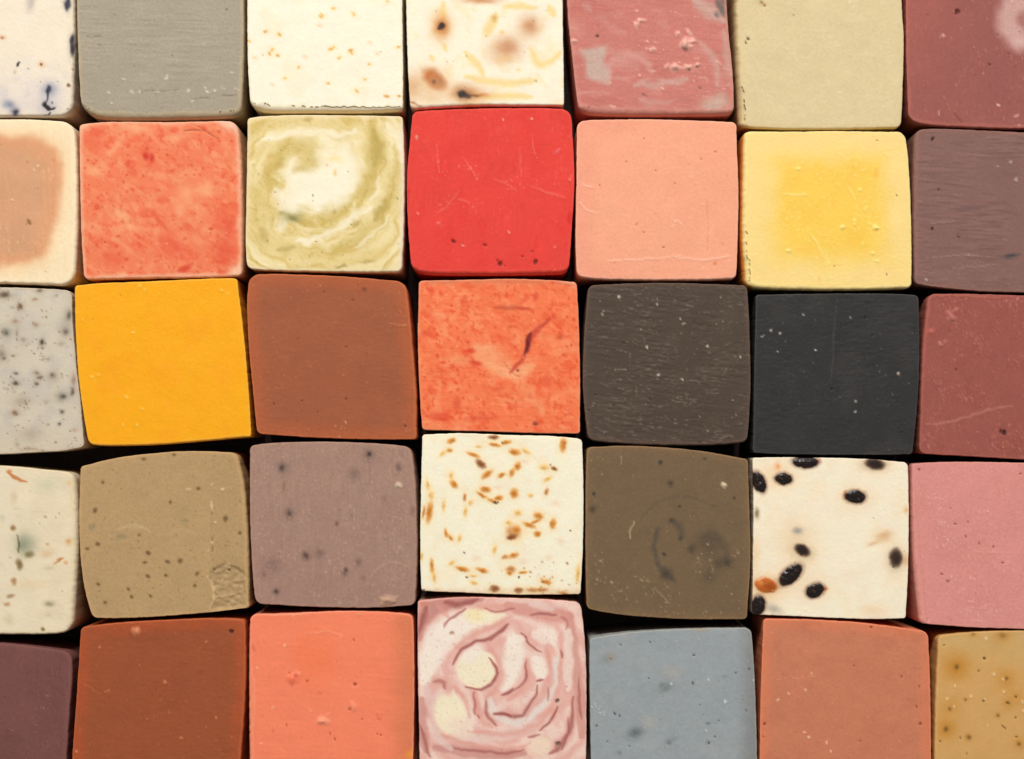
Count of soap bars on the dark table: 35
